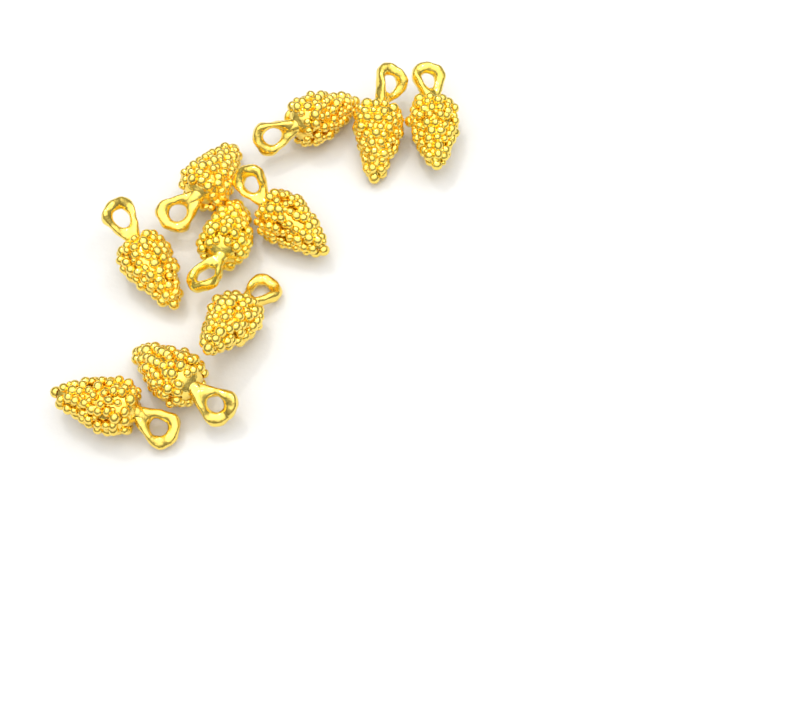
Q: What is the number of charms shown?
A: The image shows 10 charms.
